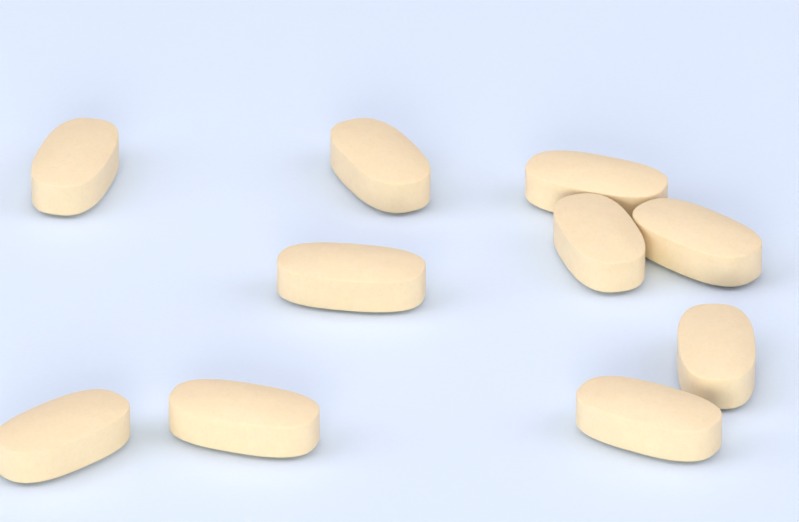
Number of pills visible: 10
